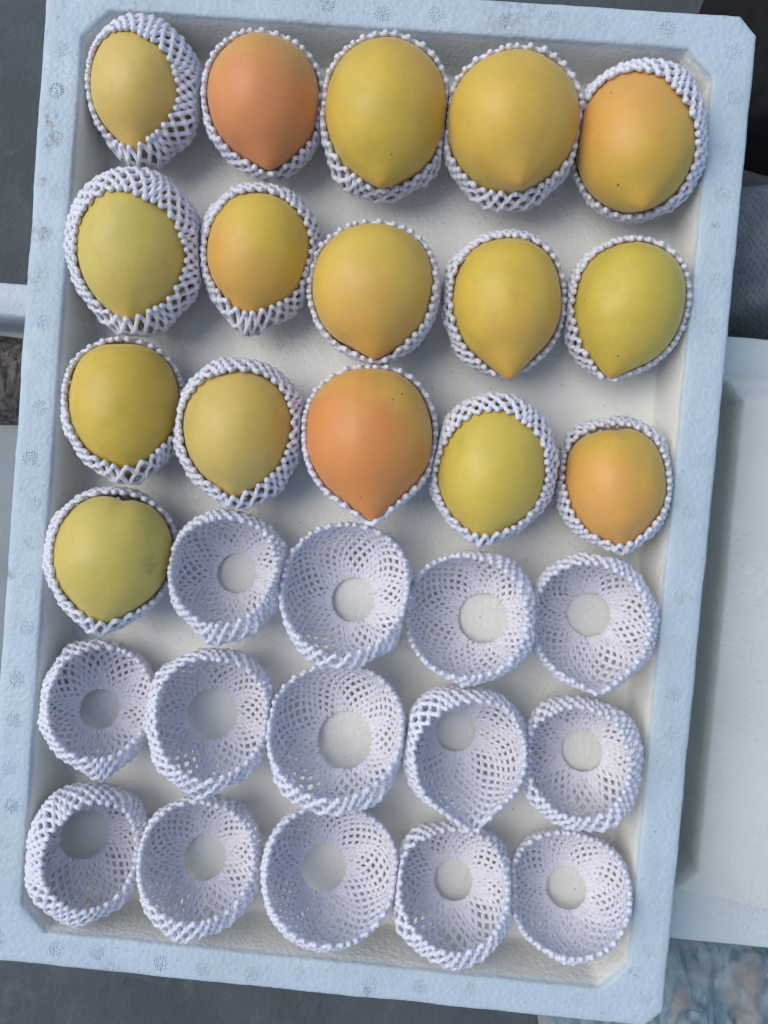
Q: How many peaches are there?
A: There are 16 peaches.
